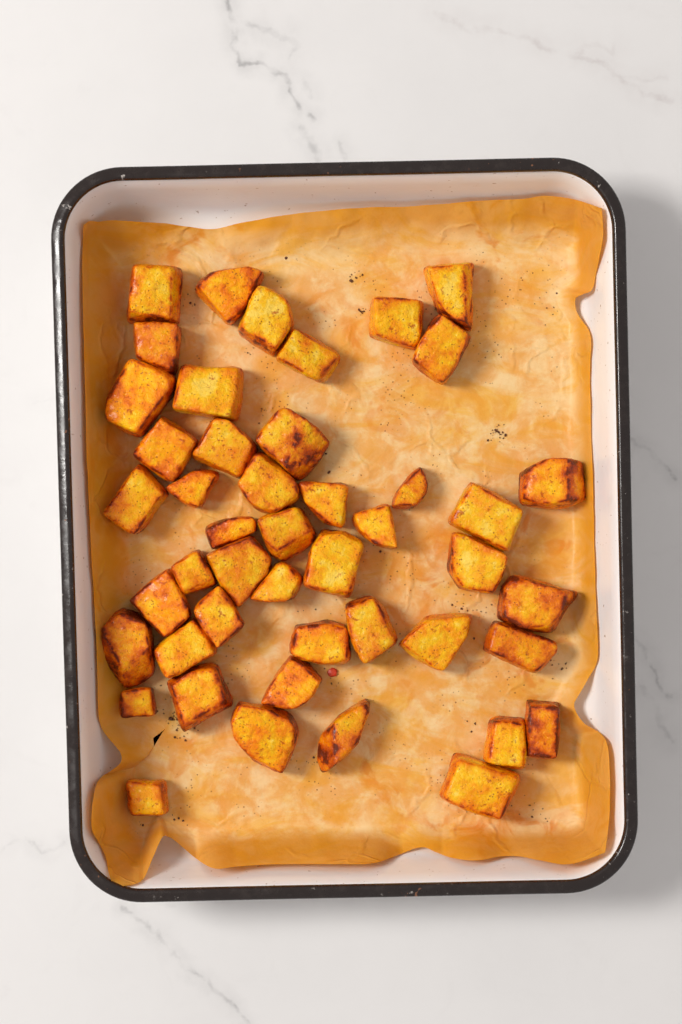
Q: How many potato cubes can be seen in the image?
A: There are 46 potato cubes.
